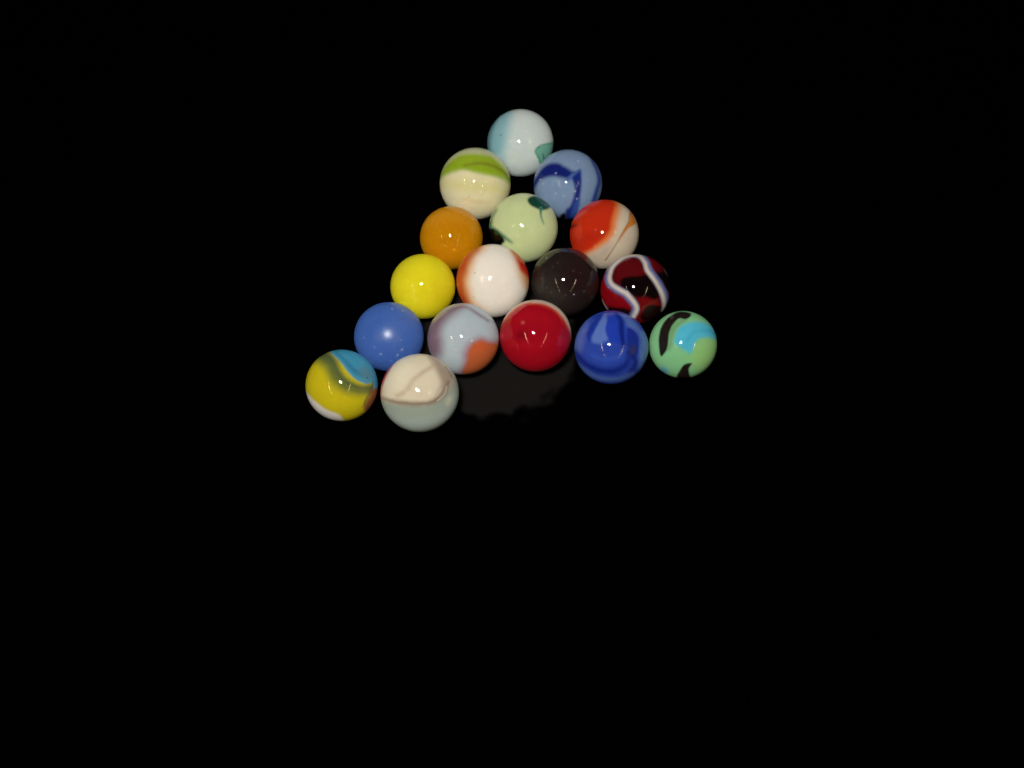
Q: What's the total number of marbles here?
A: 17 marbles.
